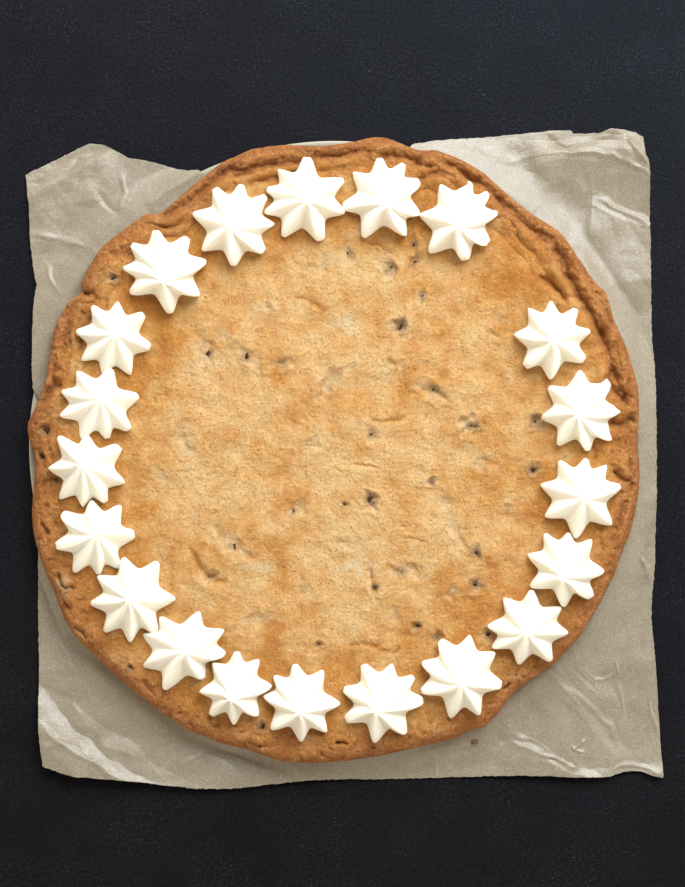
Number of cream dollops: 20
